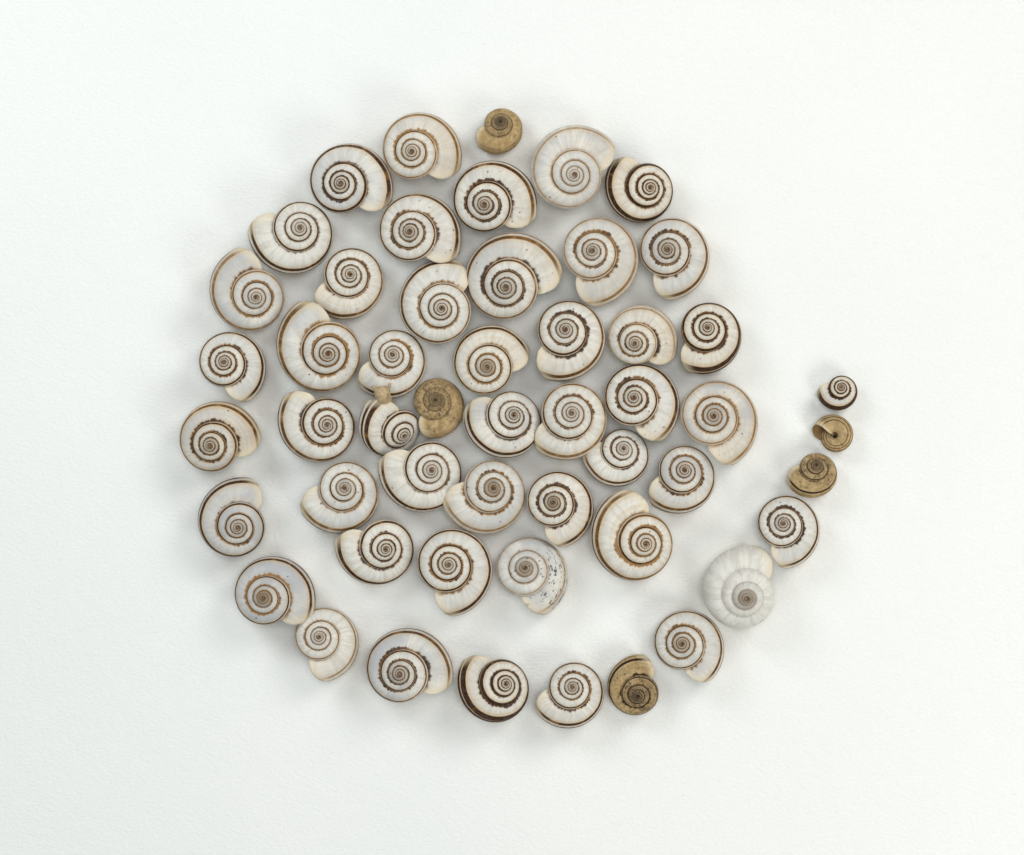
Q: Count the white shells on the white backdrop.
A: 47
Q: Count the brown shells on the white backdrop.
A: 5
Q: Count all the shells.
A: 52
